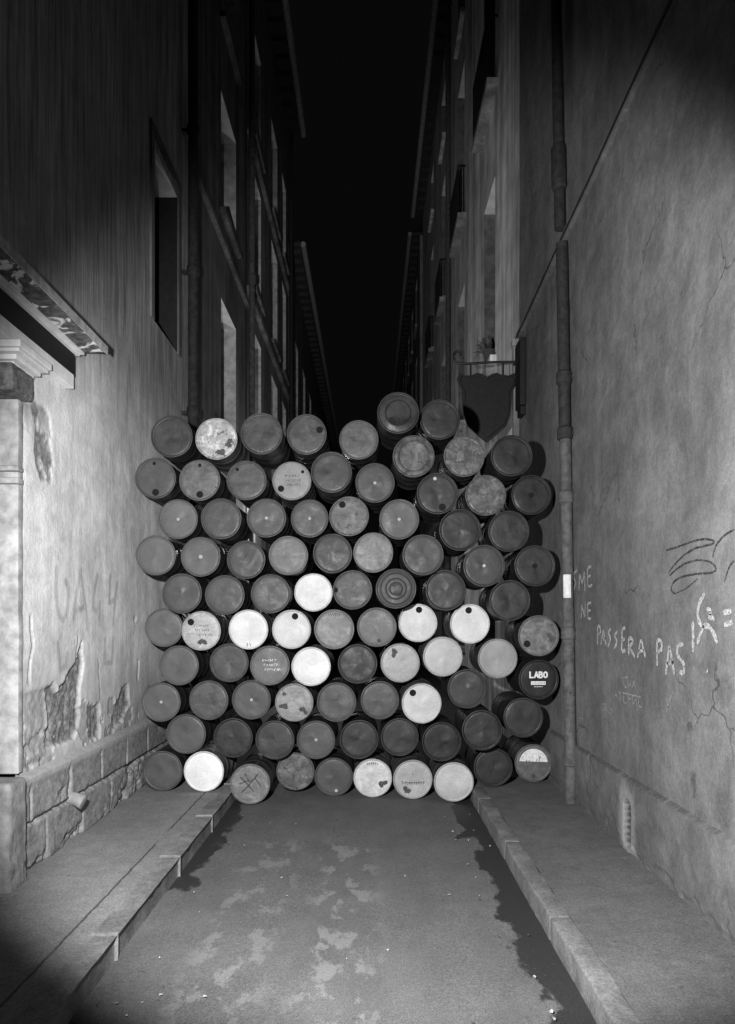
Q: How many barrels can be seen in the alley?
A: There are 89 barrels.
